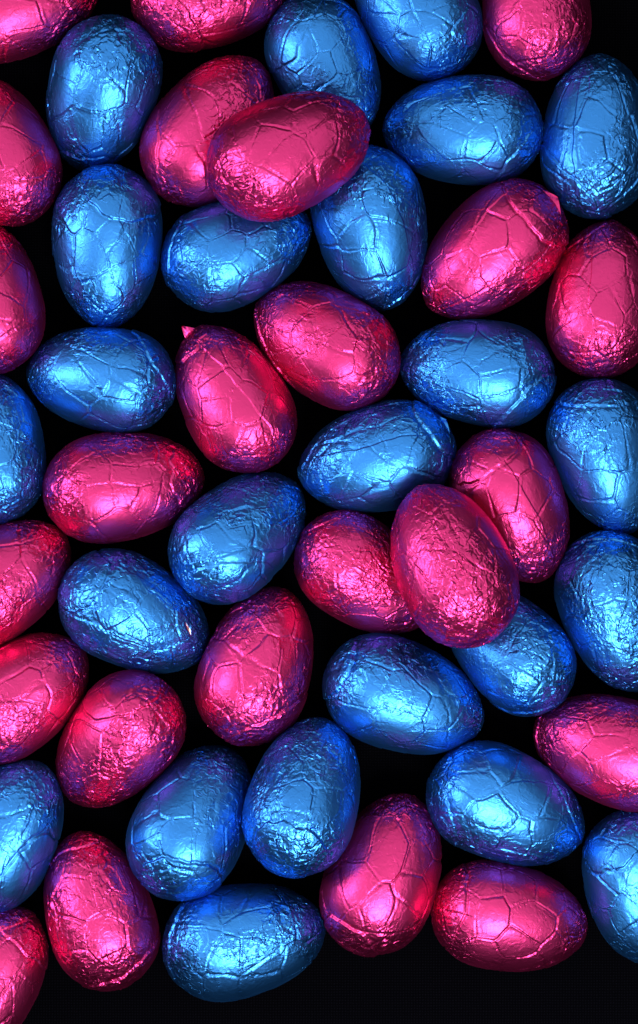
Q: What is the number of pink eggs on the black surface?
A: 24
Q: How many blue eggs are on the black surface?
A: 24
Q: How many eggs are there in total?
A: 48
